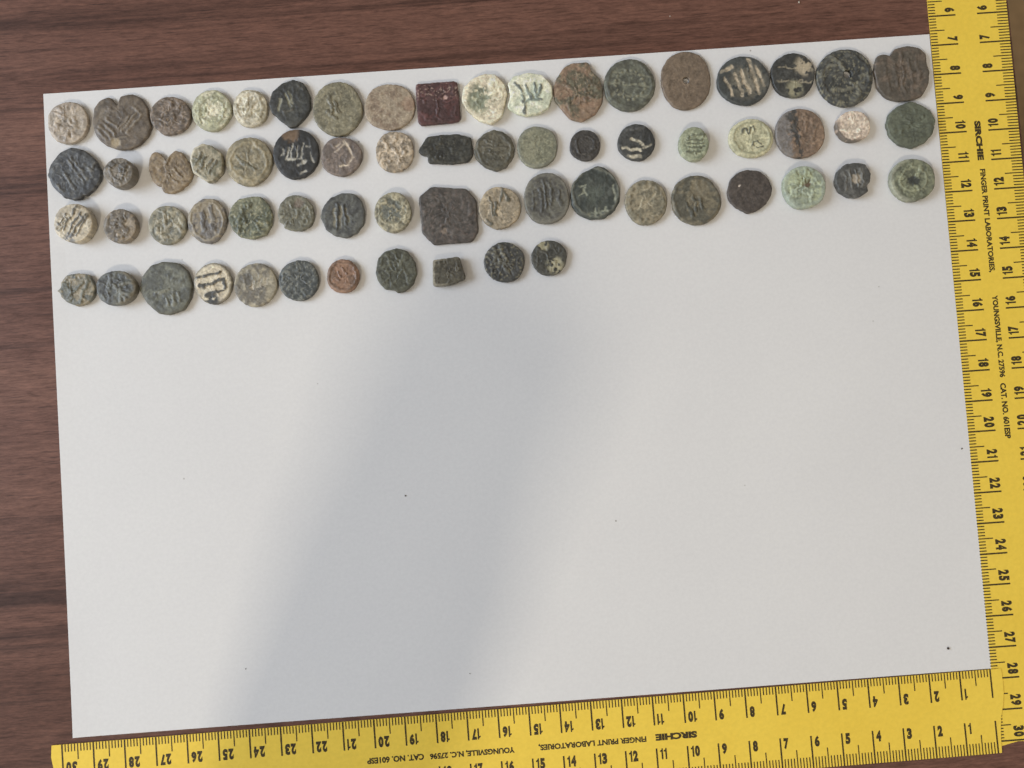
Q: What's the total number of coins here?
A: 65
